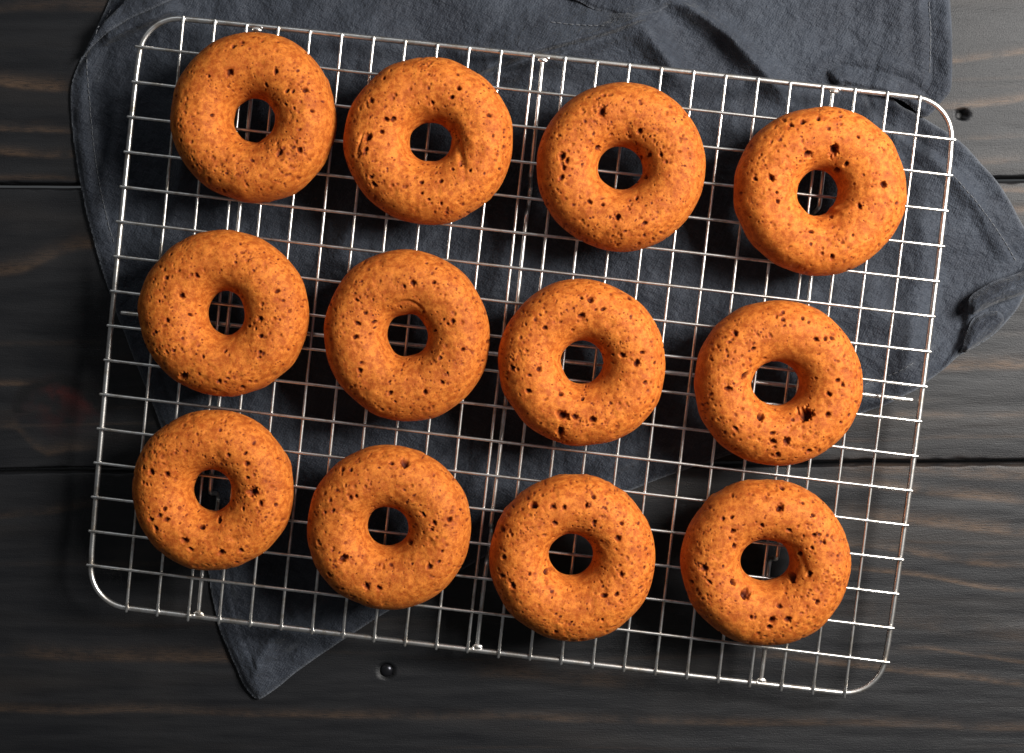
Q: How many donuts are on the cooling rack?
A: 12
